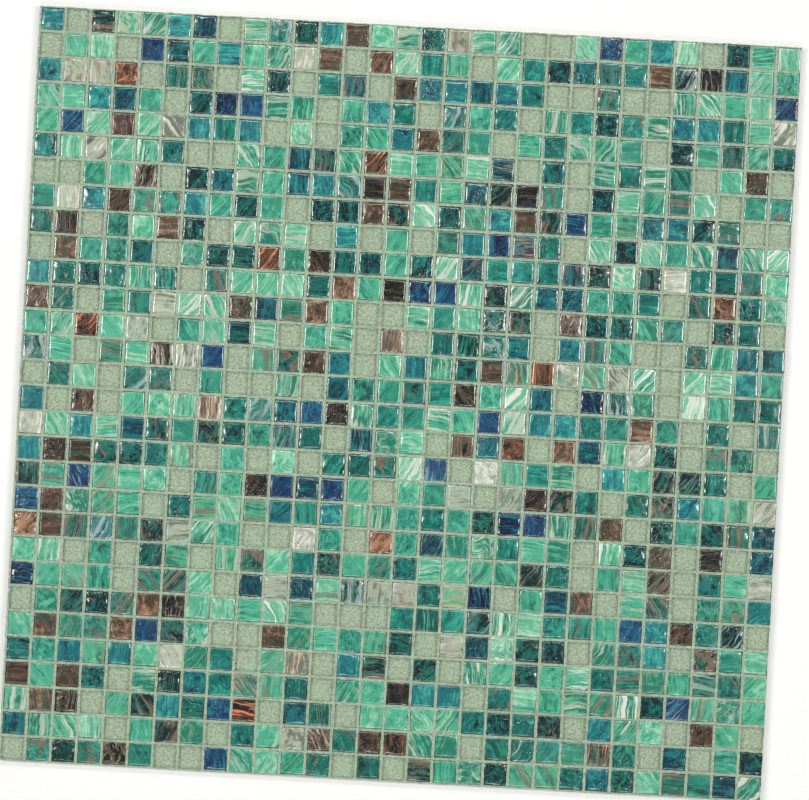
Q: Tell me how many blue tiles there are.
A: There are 28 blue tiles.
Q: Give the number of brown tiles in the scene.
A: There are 73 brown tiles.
